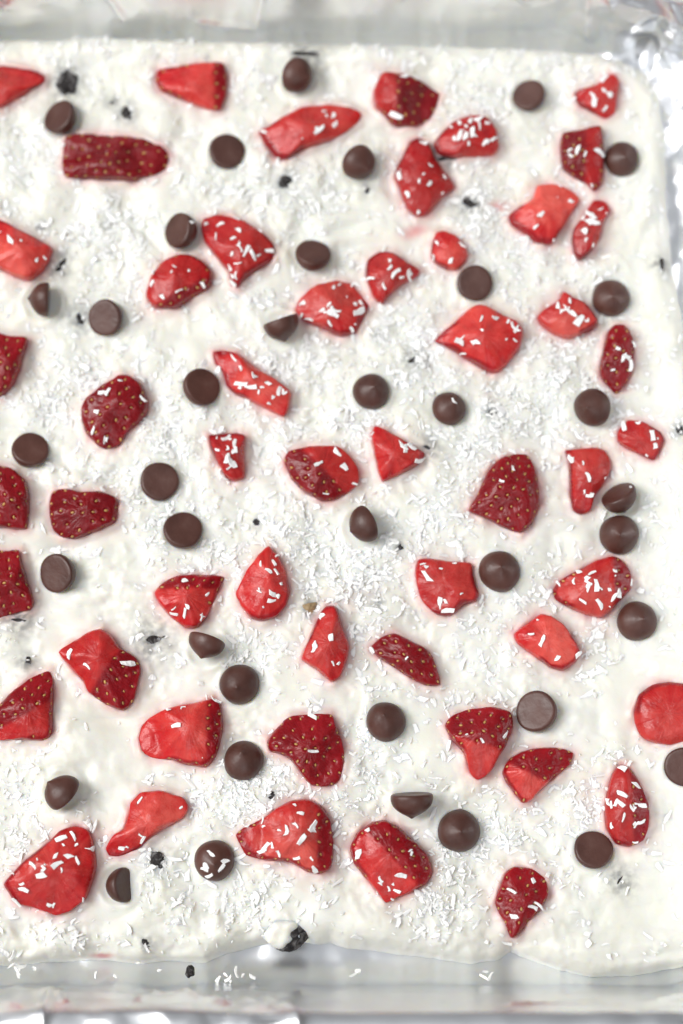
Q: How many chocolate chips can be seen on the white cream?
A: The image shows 38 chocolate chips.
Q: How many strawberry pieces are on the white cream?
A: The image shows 52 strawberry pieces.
